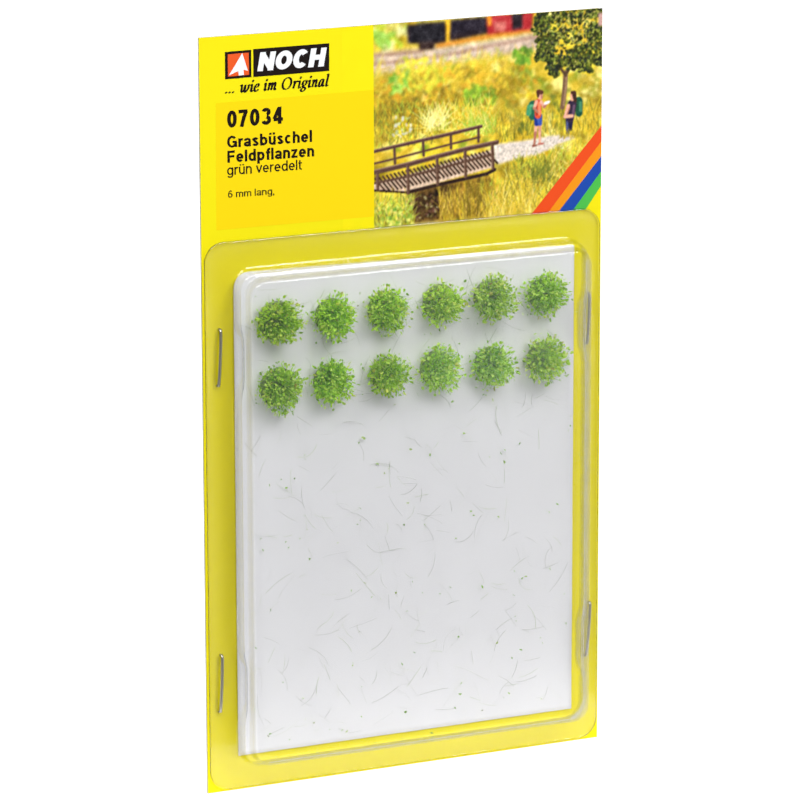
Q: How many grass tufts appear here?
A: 12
